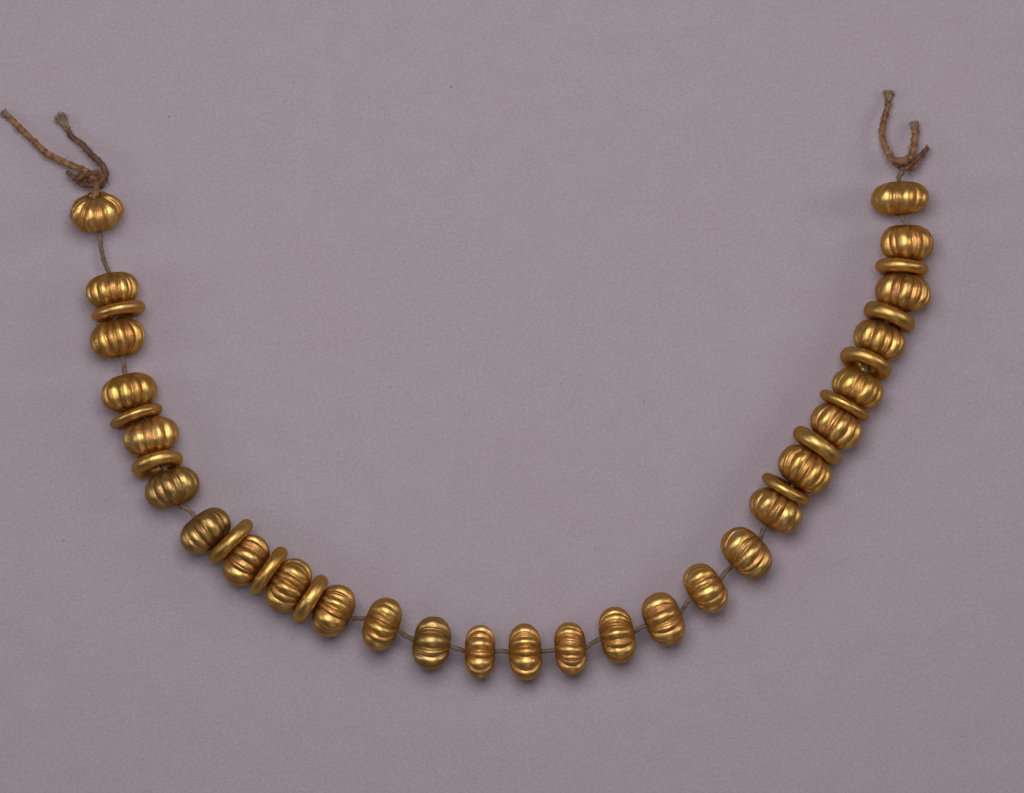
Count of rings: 12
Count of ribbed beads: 27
